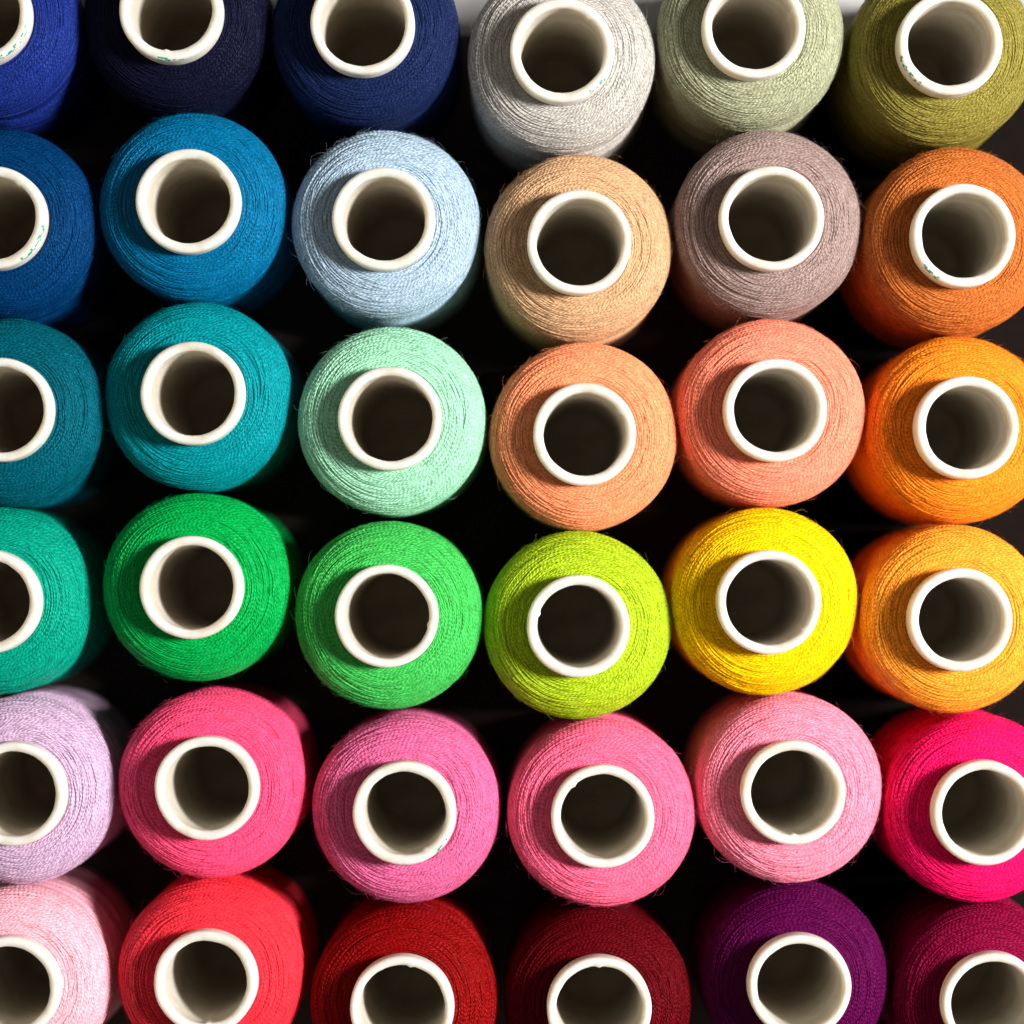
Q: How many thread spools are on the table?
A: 36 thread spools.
